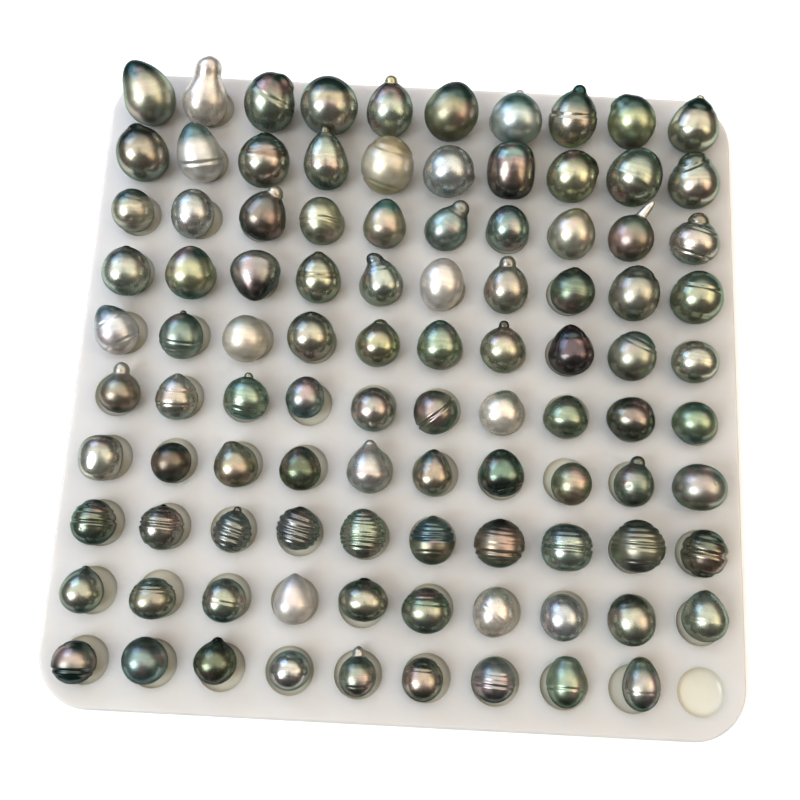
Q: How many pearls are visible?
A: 99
